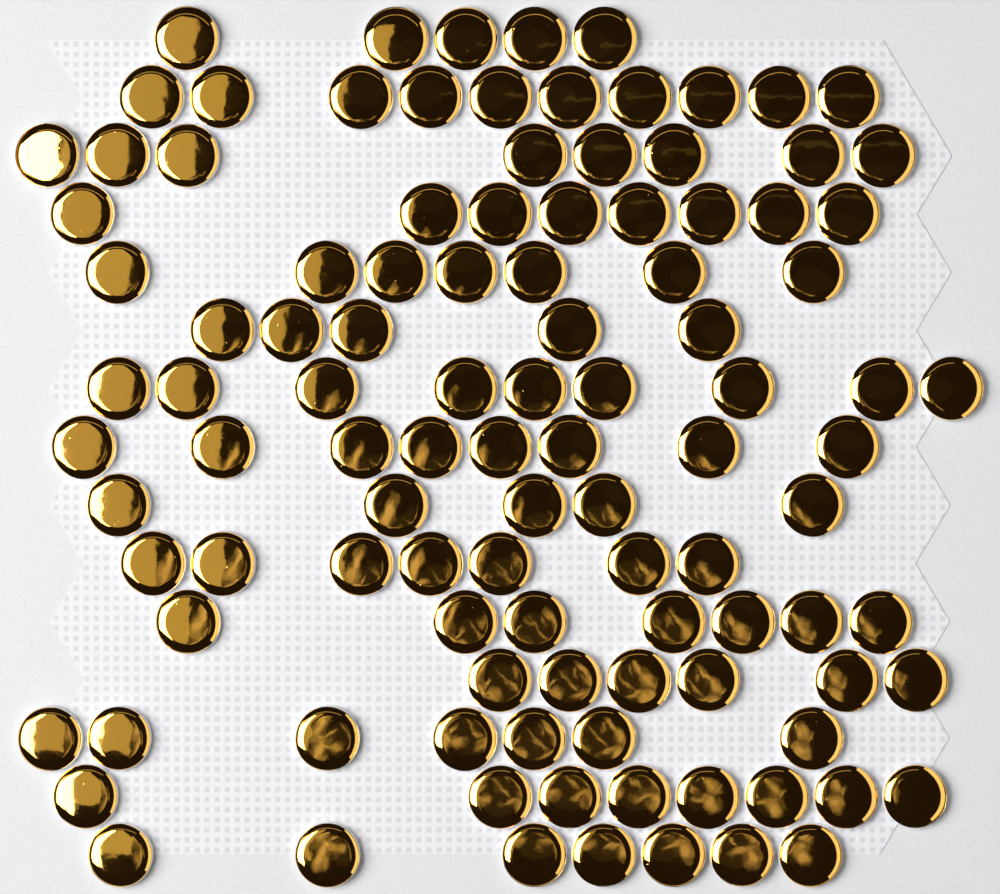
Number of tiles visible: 107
